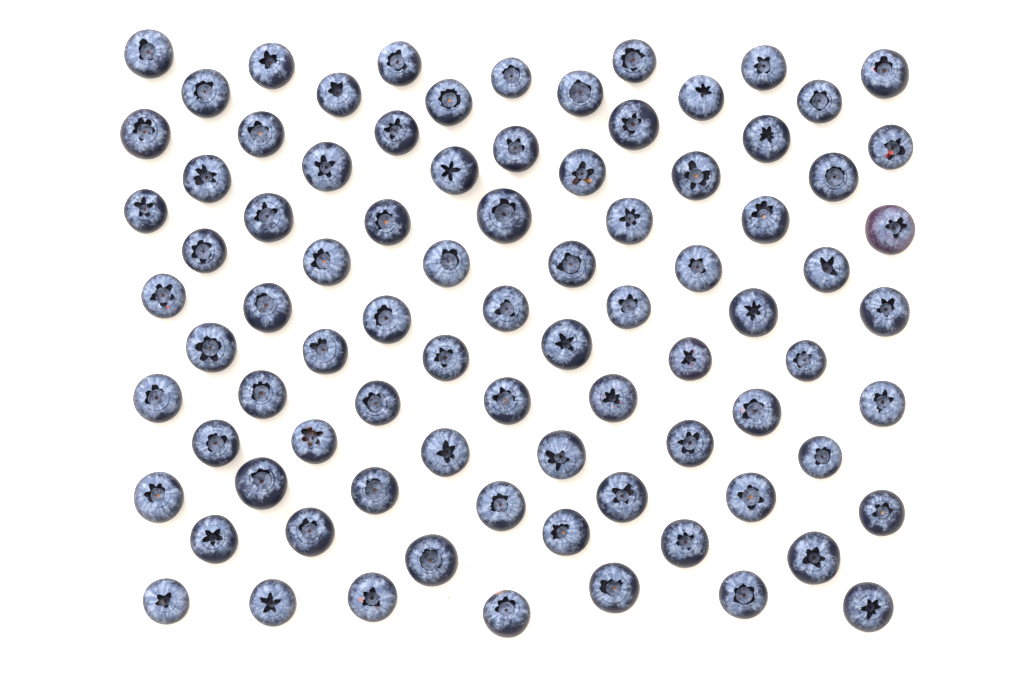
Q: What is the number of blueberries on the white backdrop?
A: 85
